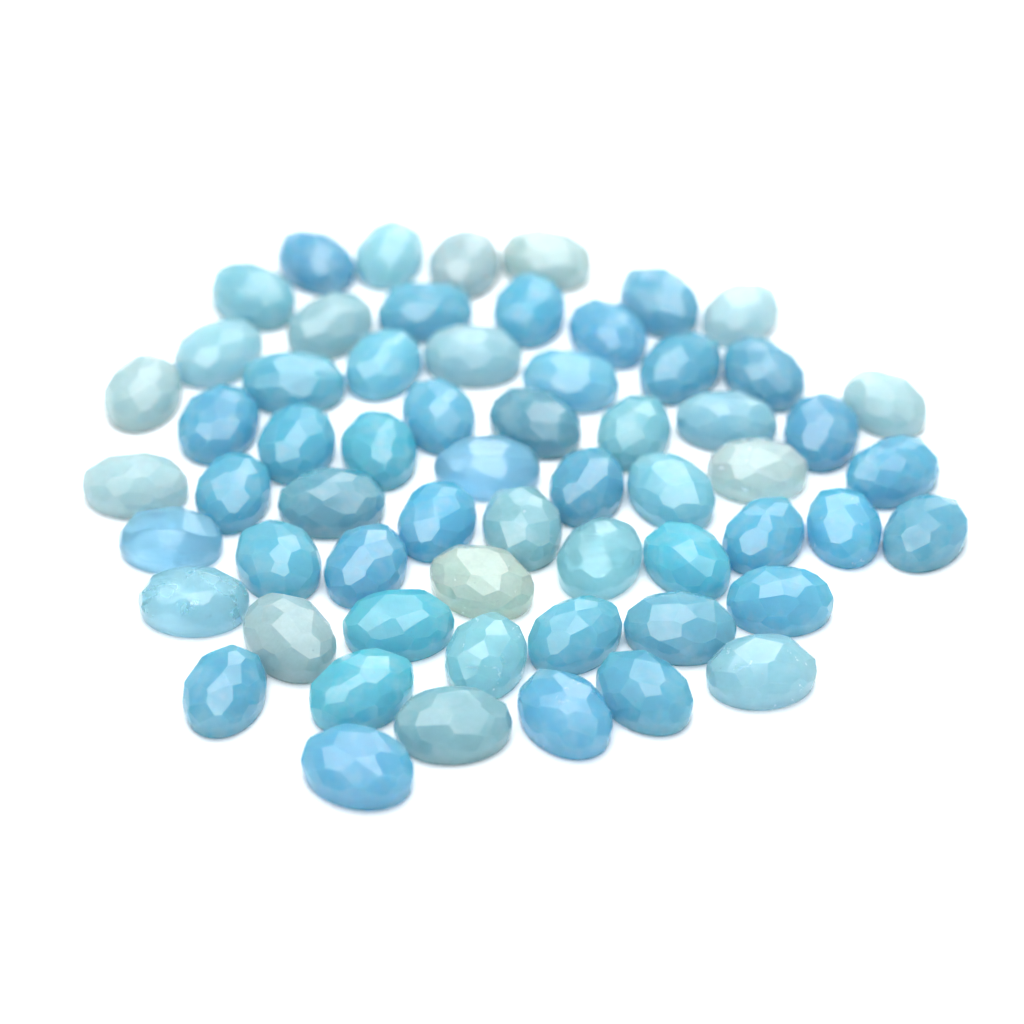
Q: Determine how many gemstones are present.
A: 61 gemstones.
